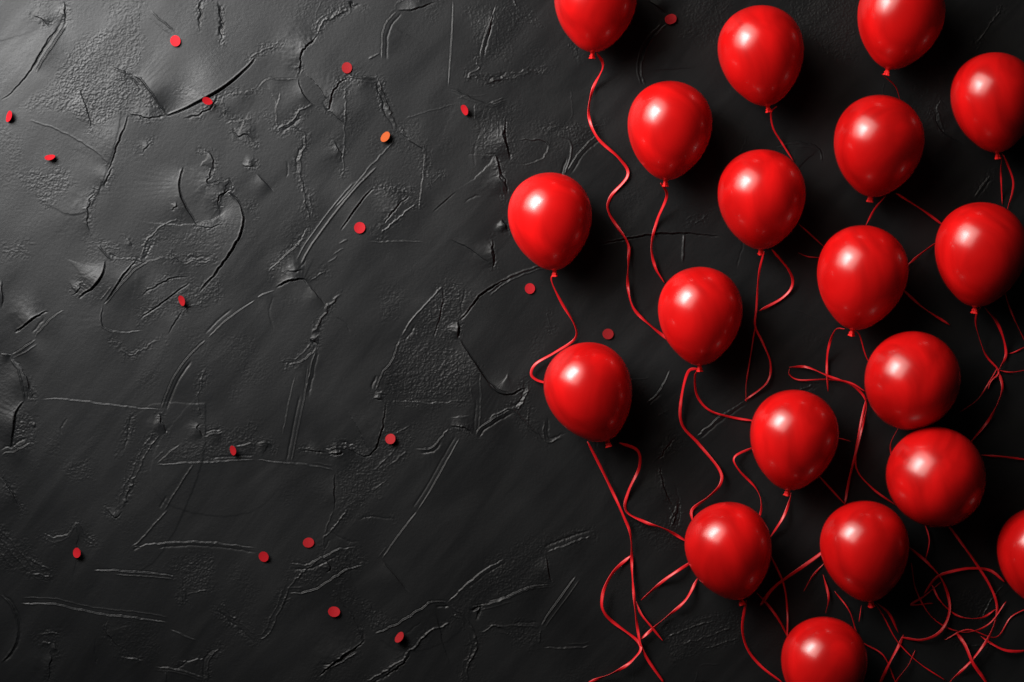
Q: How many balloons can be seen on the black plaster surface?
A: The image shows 19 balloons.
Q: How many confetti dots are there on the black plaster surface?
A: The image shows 19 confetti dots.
